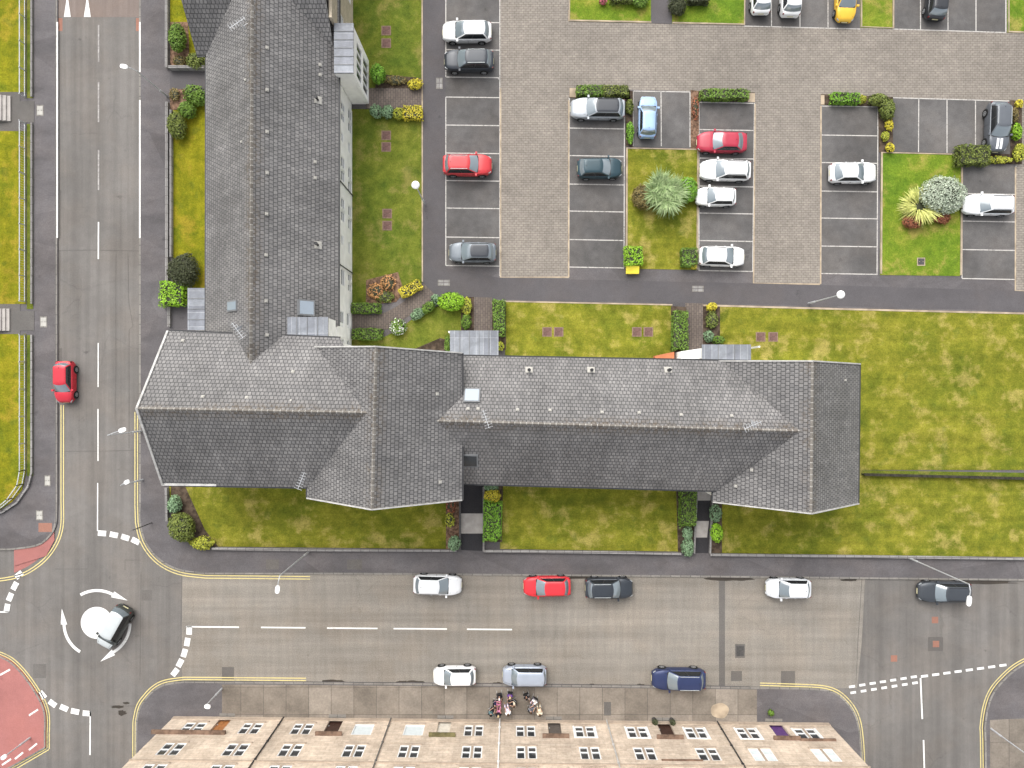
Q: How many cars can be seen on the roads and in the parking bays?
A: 28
